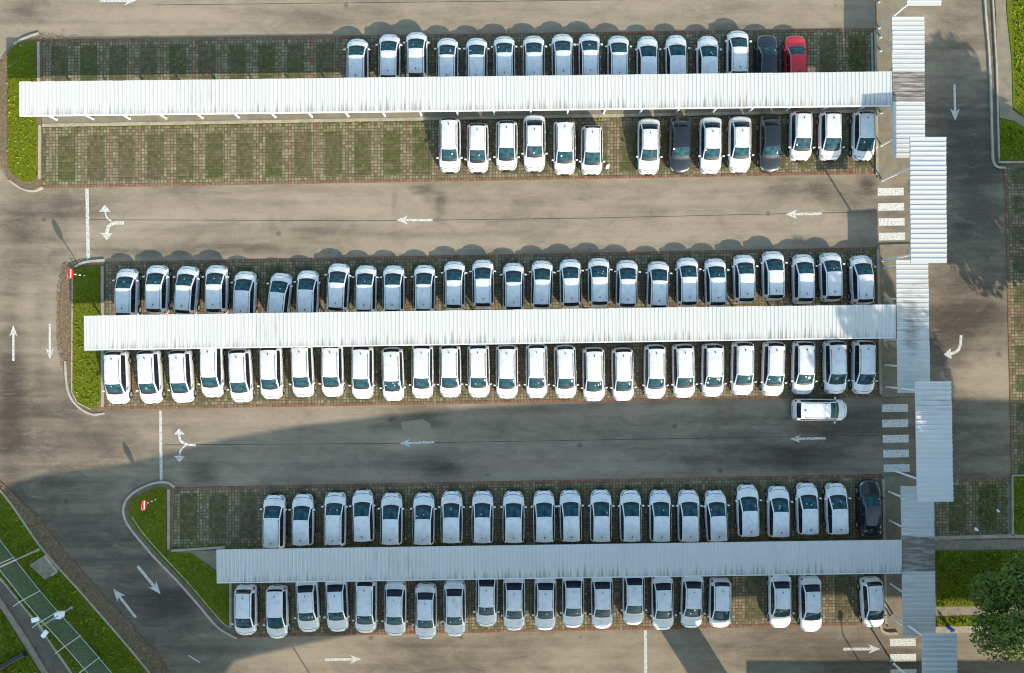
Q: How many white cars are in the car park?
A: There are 119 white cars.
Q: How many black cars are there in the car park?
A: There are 4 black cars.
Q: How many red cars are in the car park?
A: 1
